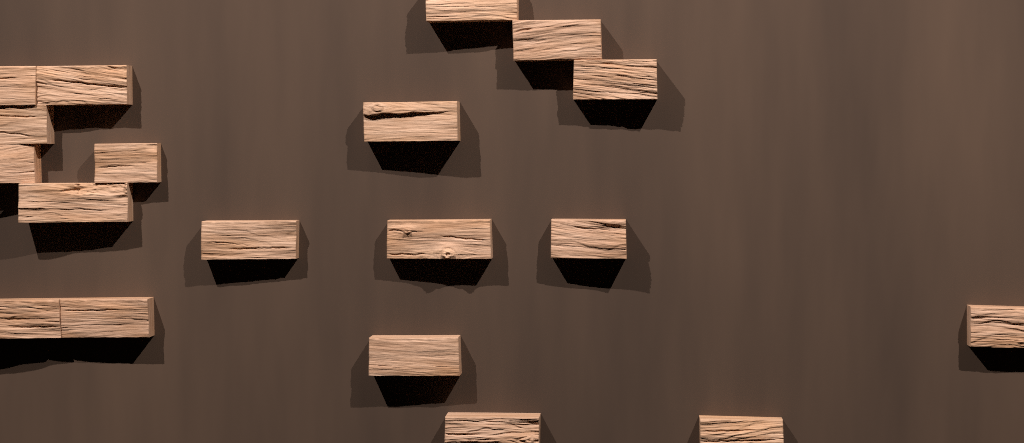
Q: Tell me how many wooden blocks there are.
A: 19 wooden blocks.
